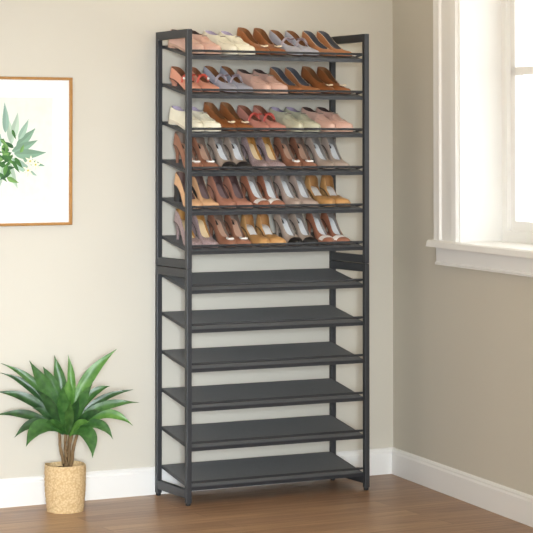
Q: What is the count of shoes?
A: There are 60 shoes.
